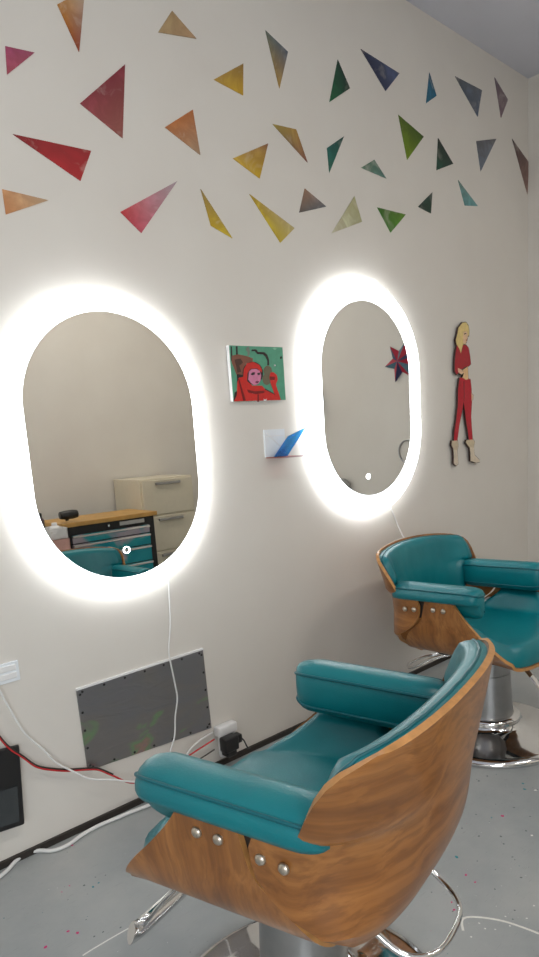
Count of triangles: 30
